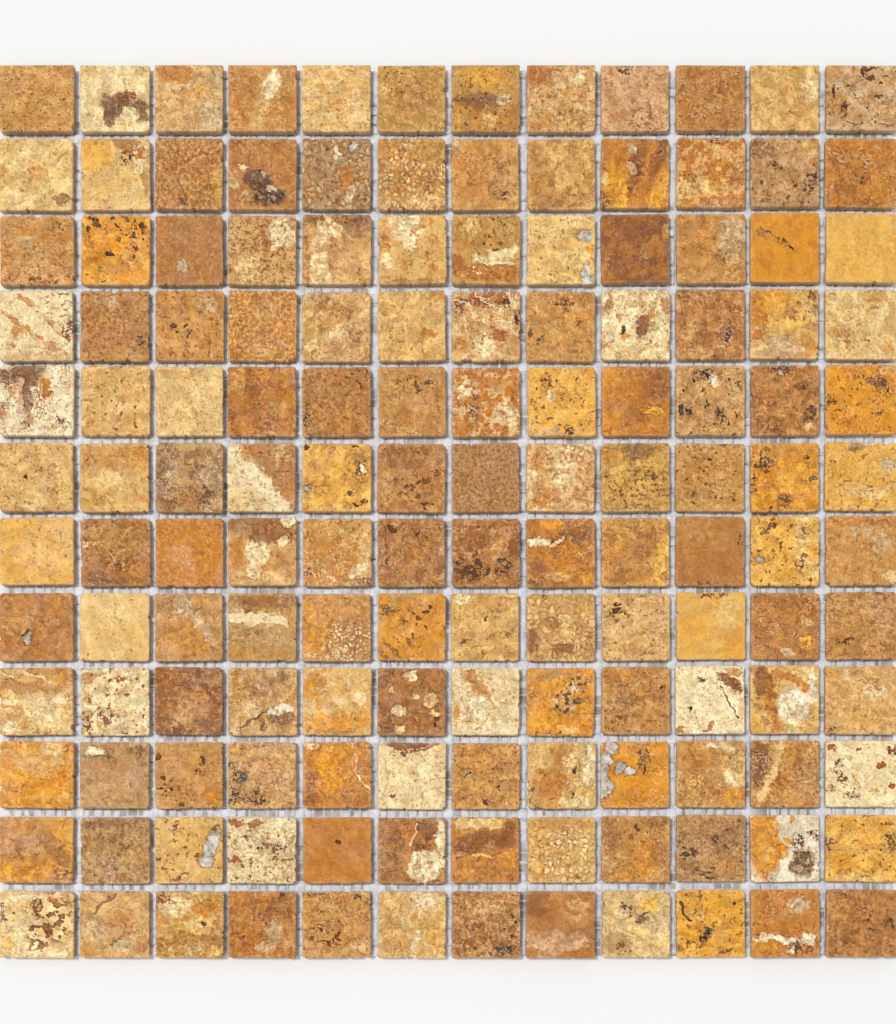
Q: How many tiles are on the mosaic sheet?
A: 144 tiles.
